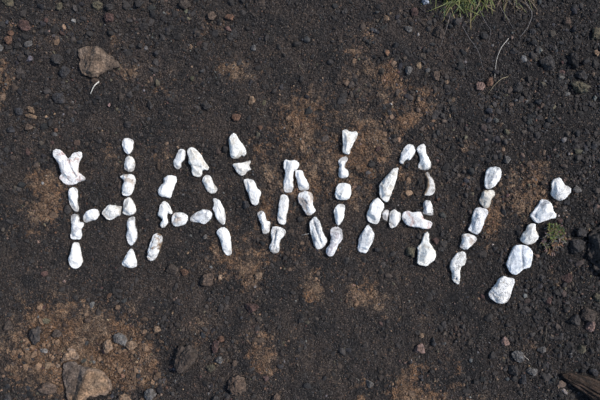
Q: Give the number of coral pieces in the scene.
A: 58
